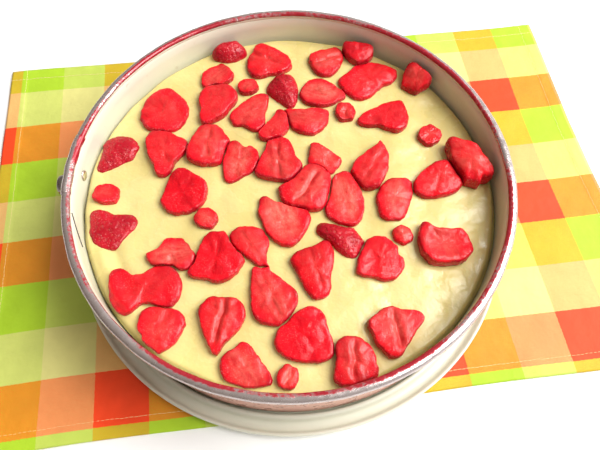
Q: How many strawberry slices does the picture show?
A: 52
